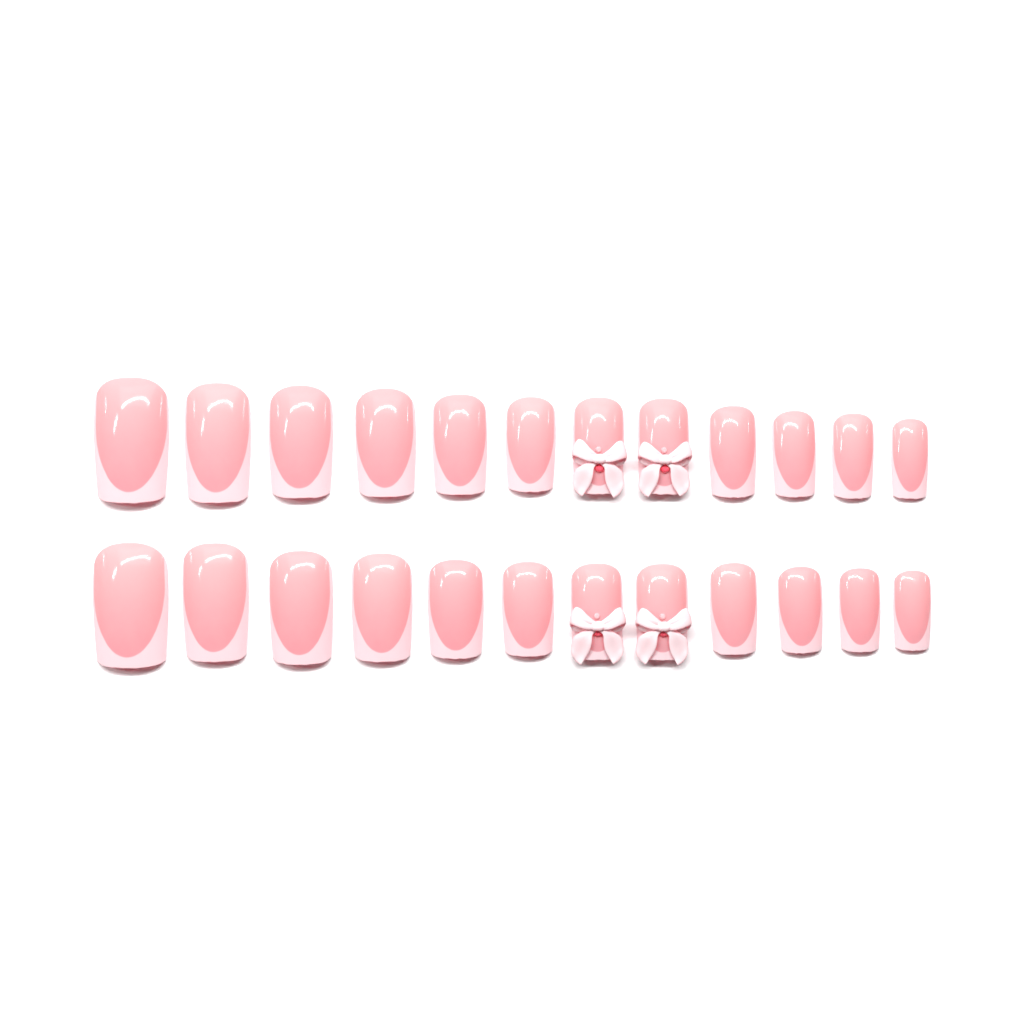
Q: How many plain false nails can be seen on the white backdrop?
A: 20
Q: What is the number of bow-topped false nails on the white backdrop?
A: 4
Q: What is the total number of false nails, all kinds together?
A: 24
